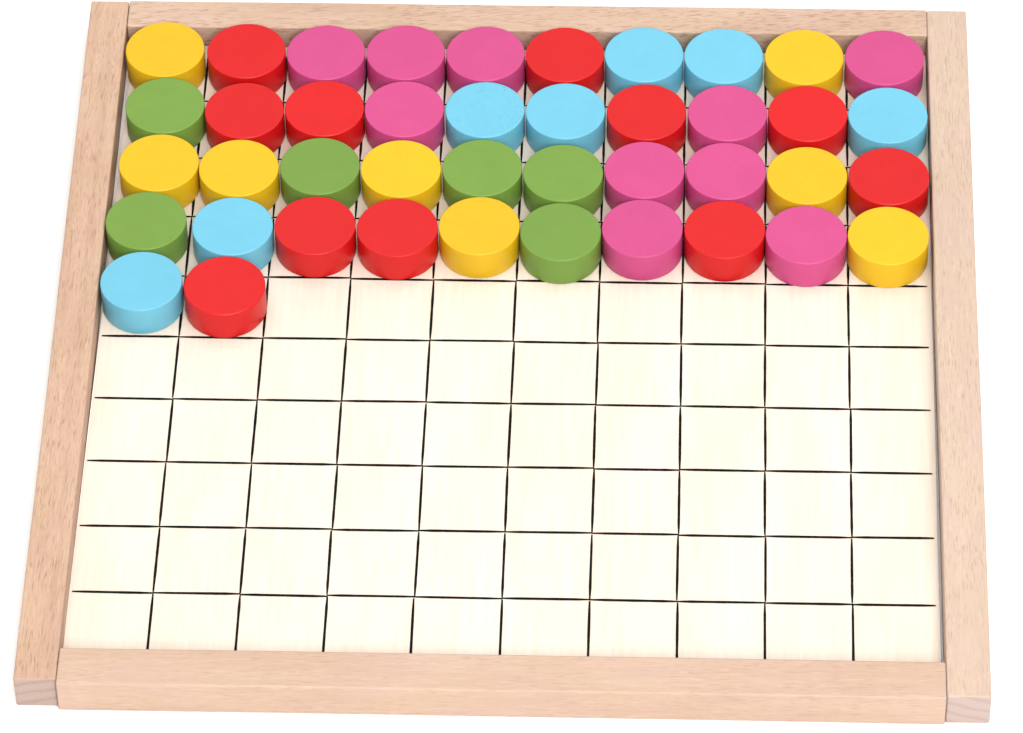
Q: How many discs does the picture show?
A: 42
